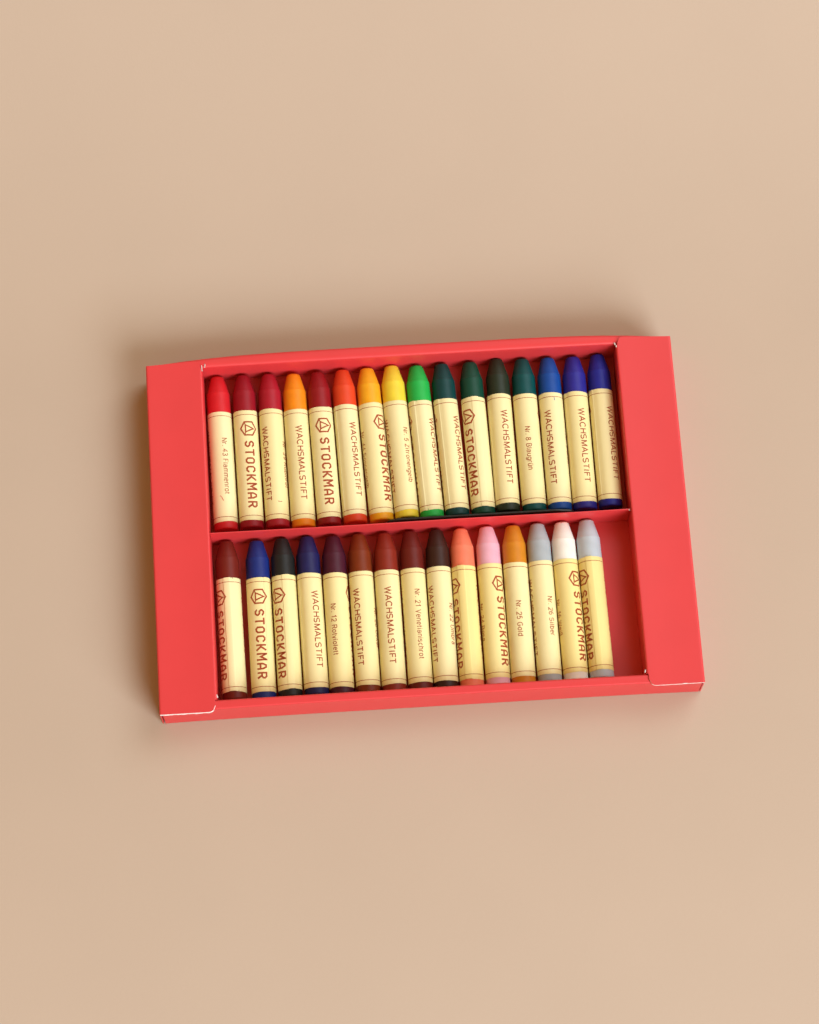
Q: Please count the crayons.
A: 31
